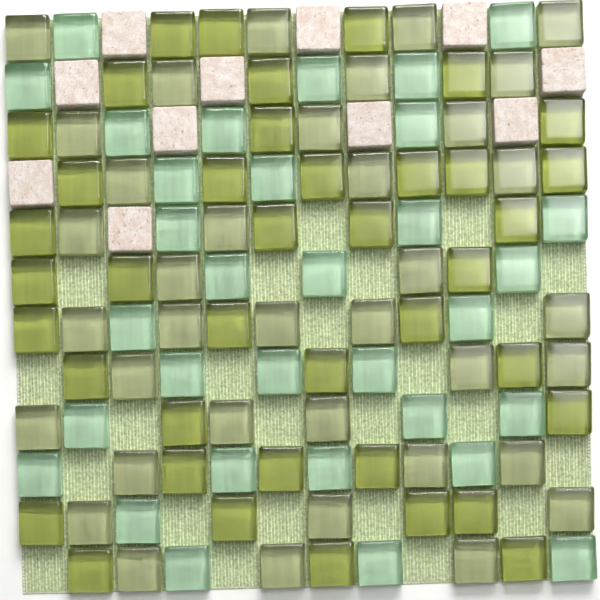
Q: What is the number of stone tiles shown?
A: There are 11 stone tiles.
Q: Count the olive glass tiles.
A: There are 40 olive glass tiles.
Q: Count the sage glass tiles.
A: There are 37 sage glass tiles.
